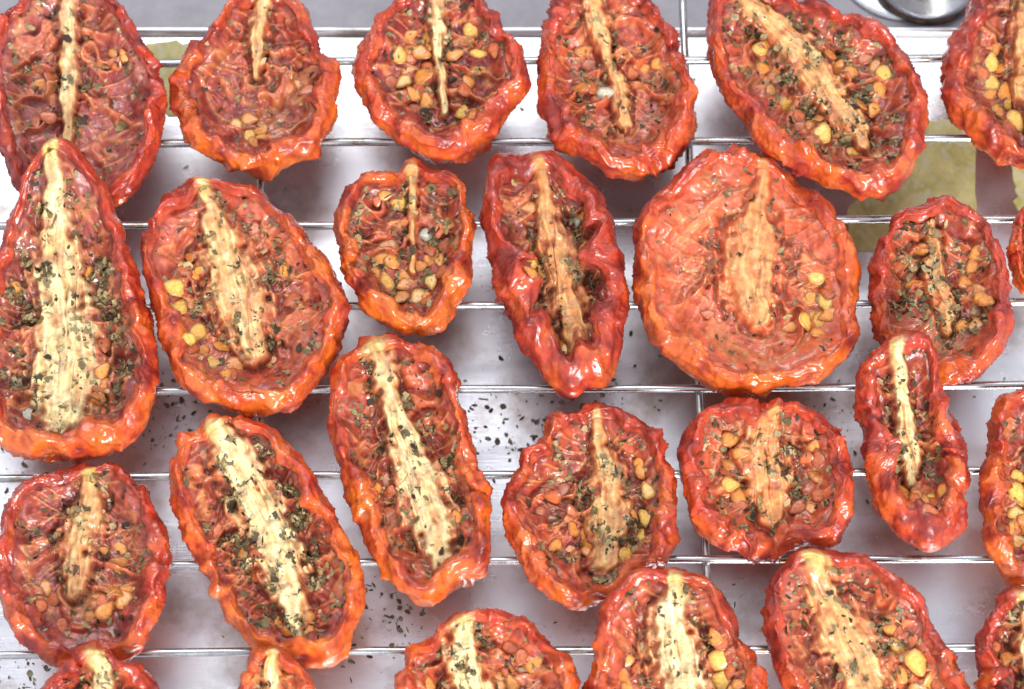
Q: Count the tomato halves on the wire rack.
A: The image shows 26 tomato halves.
